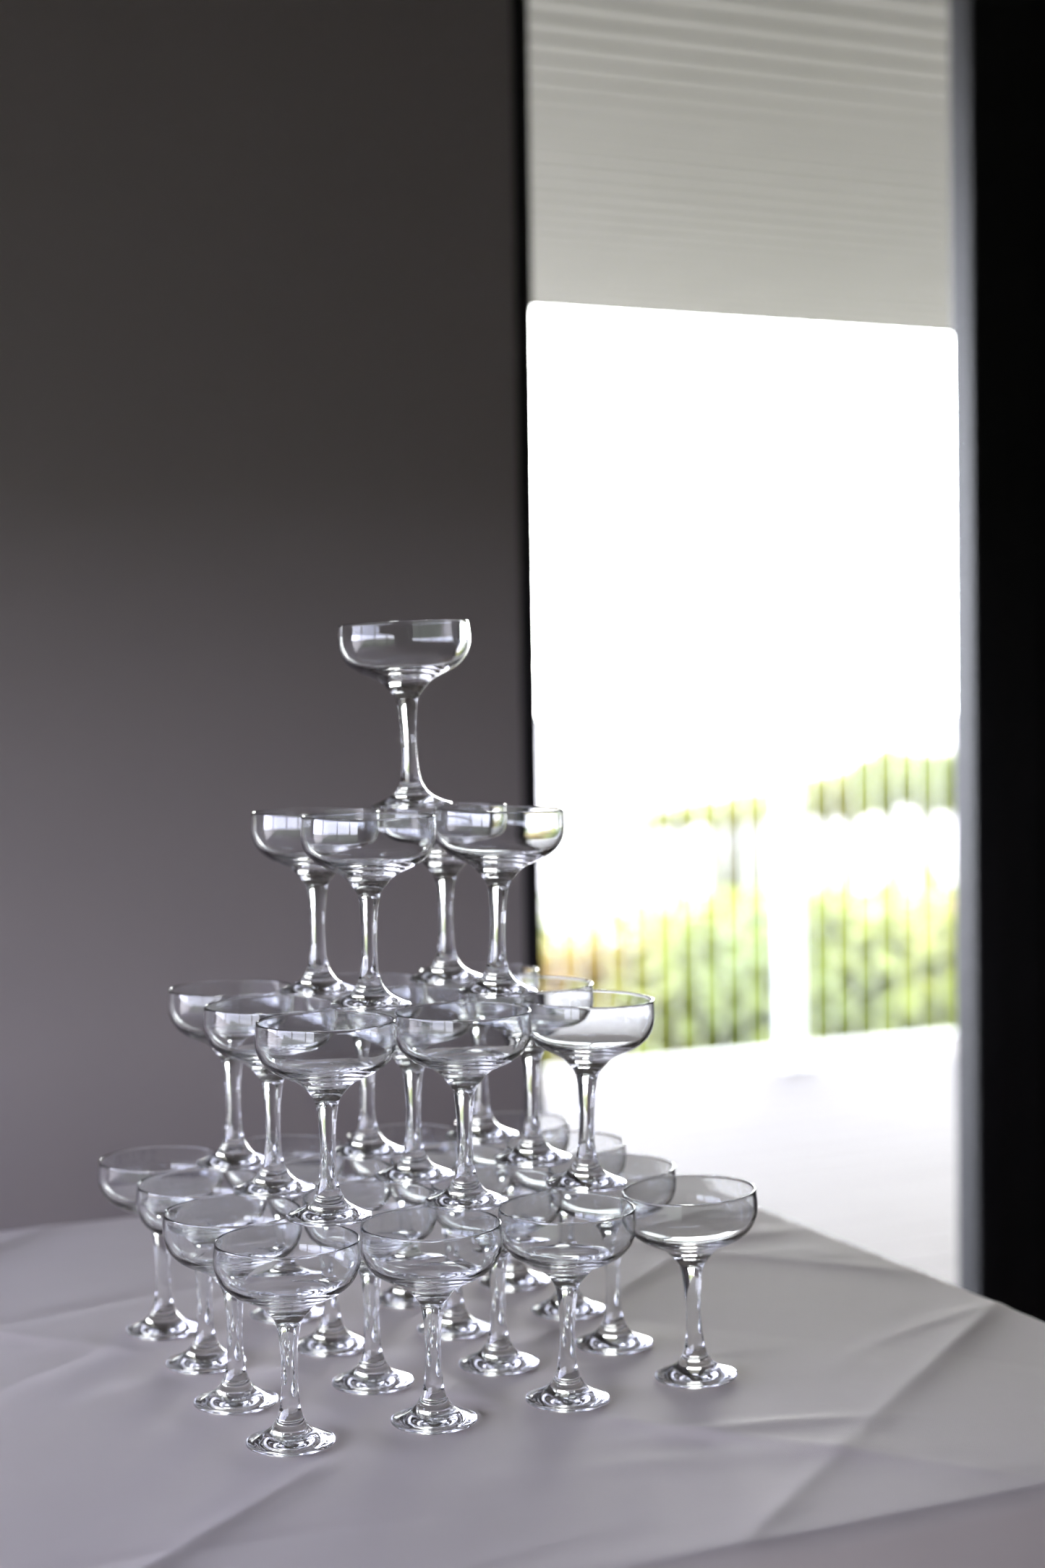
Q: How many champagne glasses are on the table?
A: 30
